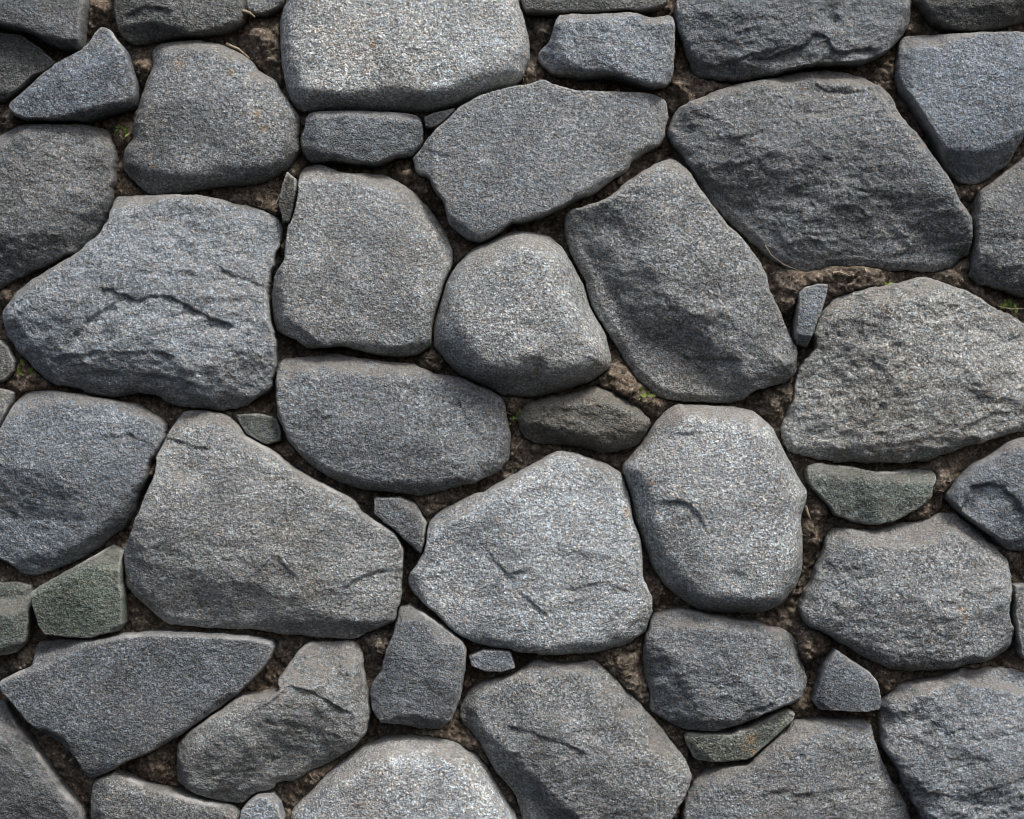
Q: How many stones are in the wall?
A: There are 55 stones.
